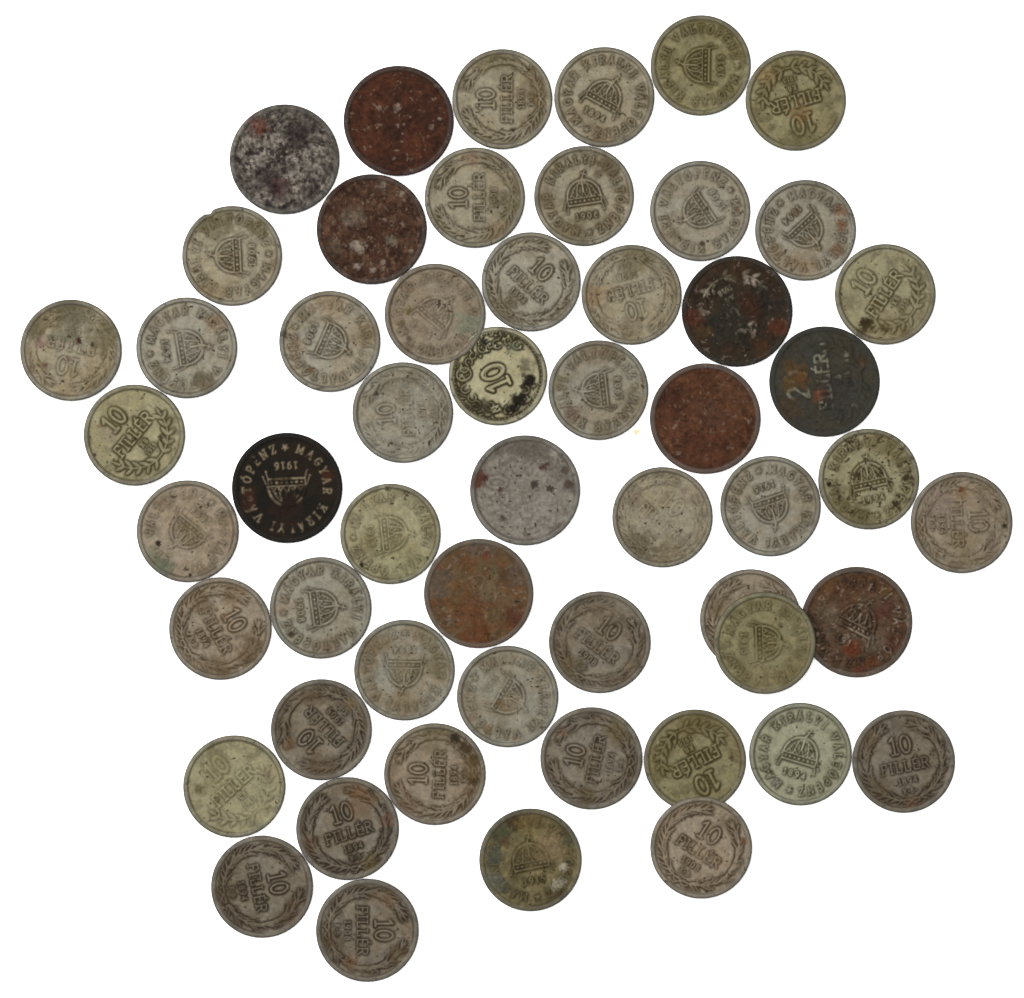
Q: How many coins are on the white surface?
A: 55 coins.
